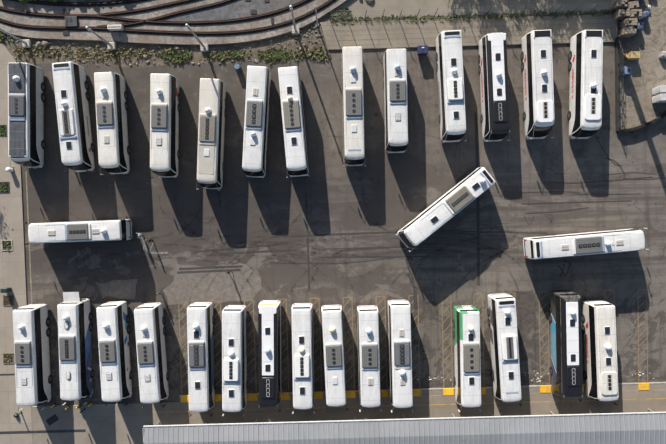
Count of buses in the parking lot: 31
